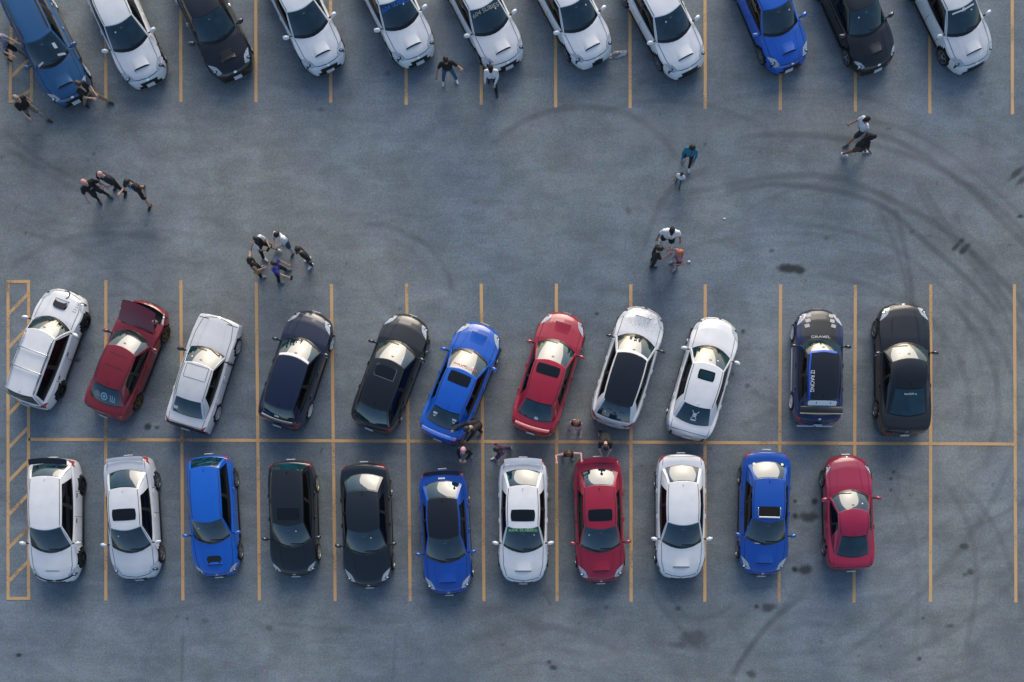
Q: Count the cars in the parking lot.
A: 33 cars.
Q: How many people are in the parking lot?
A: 26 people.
